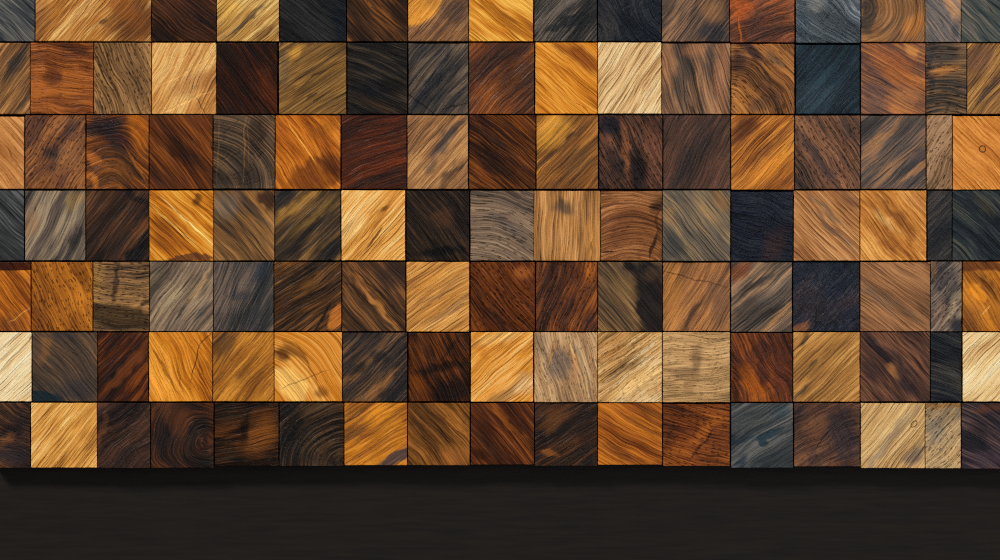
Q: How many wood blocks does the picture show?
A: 118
